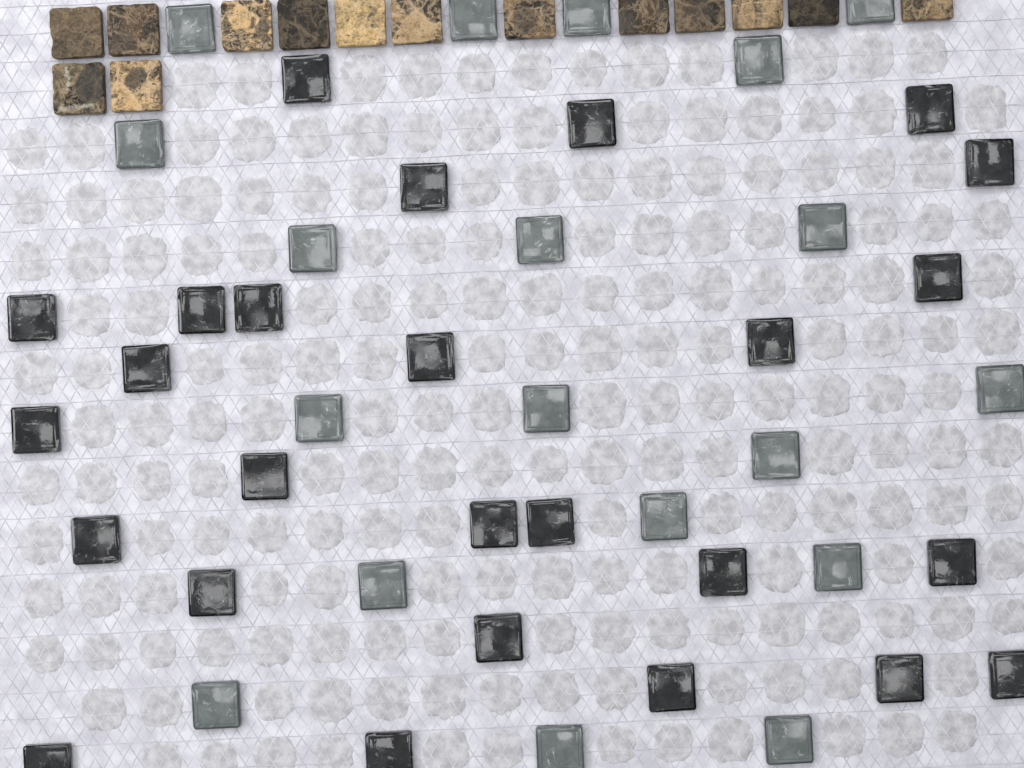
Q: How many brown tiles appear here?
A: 14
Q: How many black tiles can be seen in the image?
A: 26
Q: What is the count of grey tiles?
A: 19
